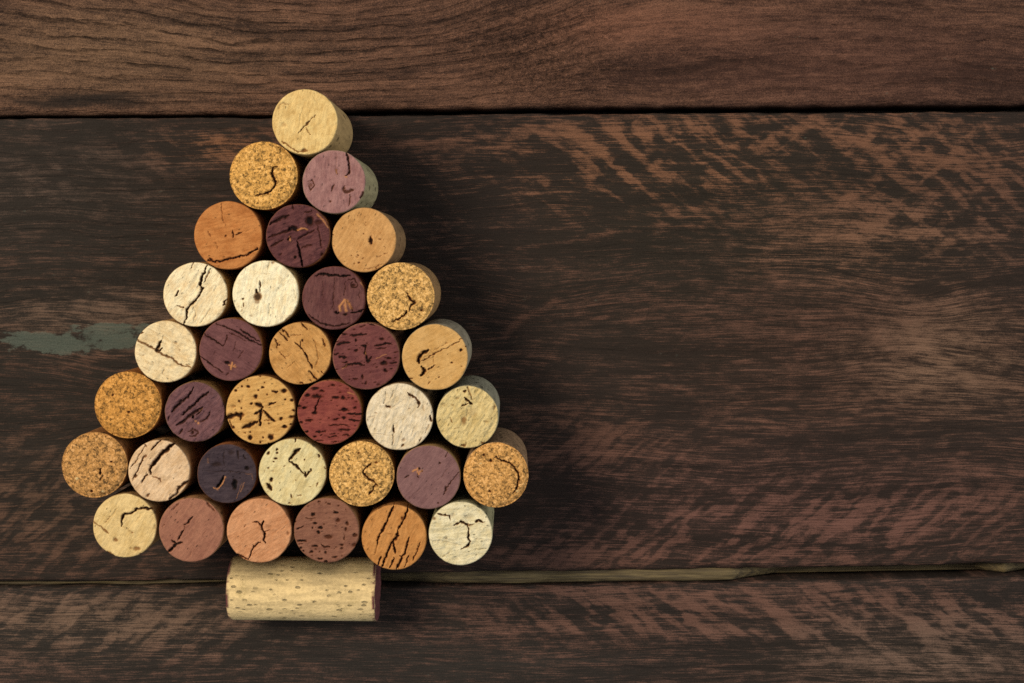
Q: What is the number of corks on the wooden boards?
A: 35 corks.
